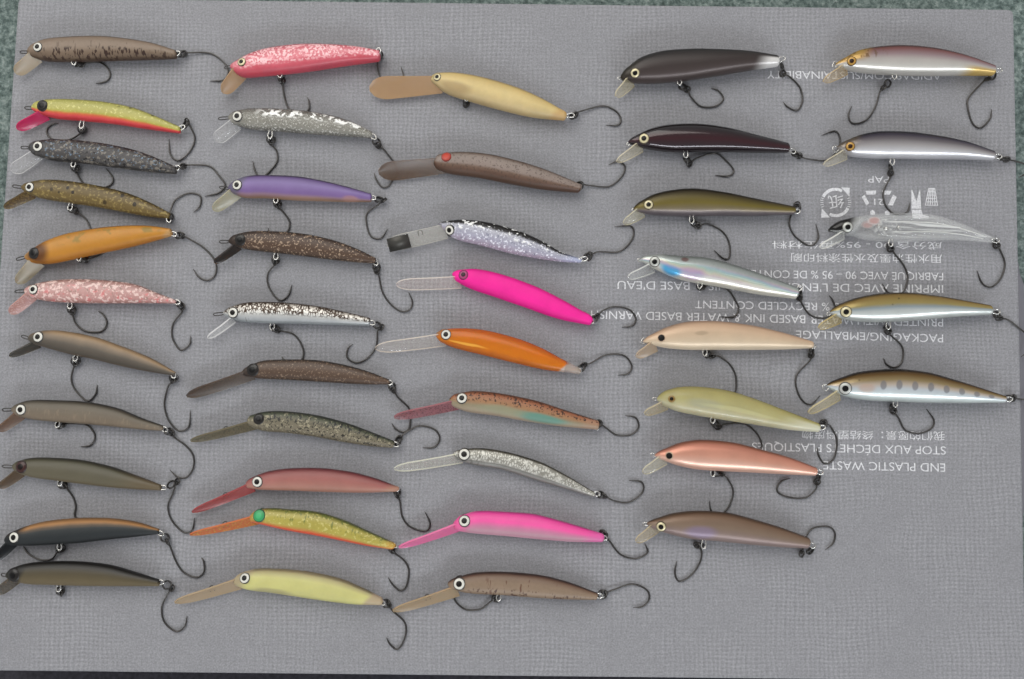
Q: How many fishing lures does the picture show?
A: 43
